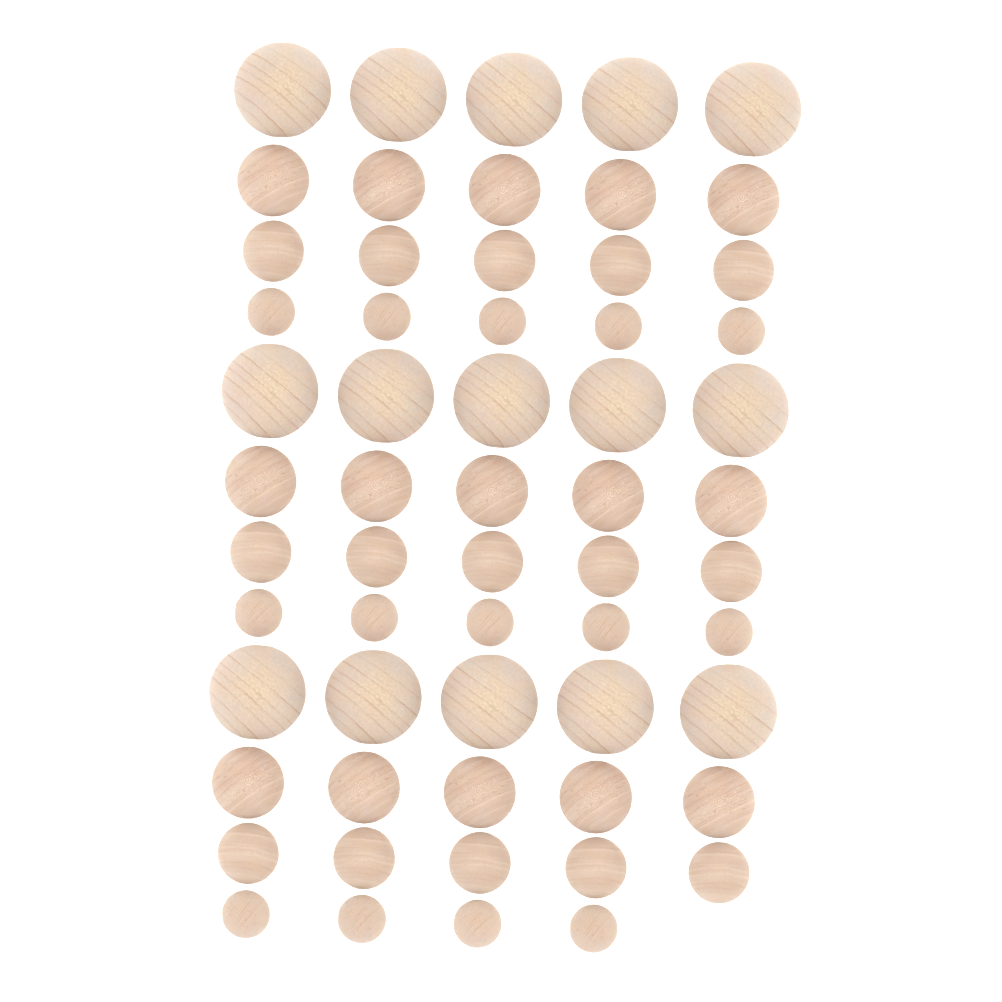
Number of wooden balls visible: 59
